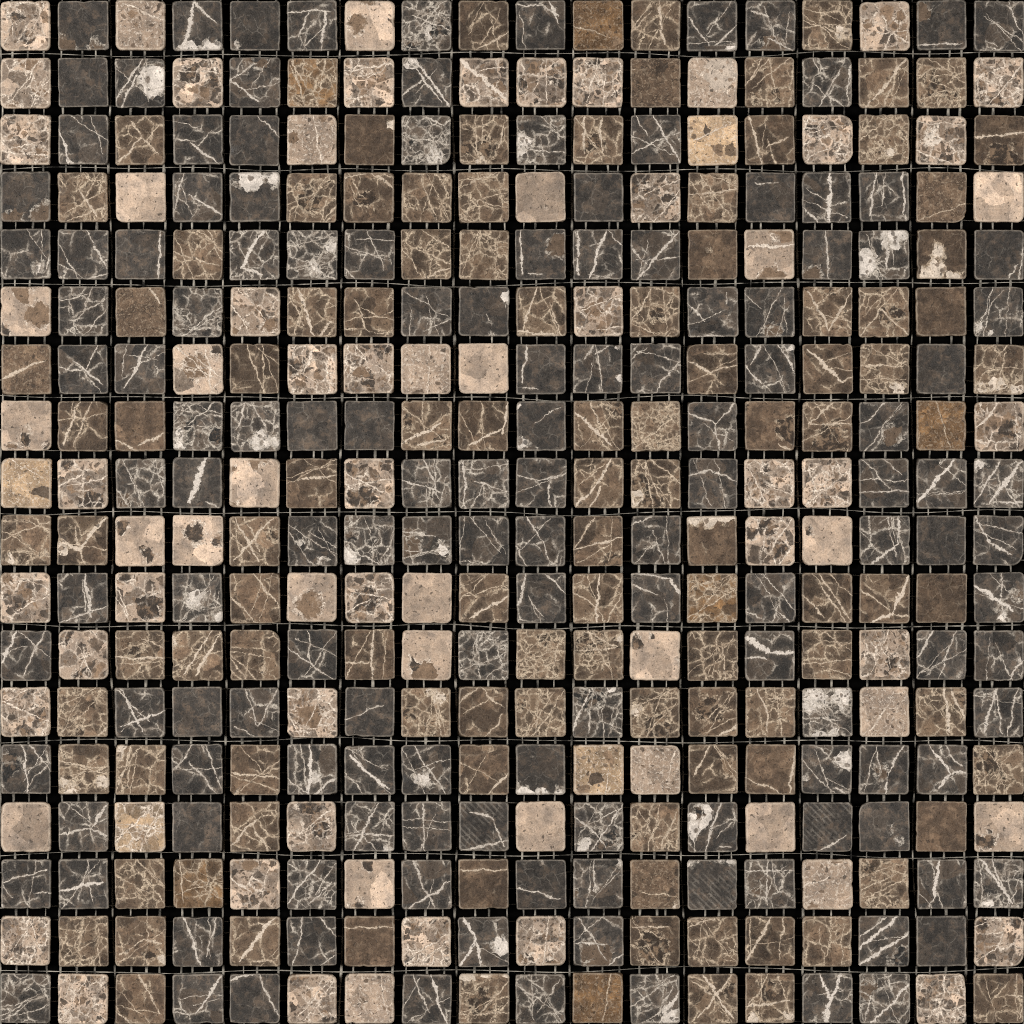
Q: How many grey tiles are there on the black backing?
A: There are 140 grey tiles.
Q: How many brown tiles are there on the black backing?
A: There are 111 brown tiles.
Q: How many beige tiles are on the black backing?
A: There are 73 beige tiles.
